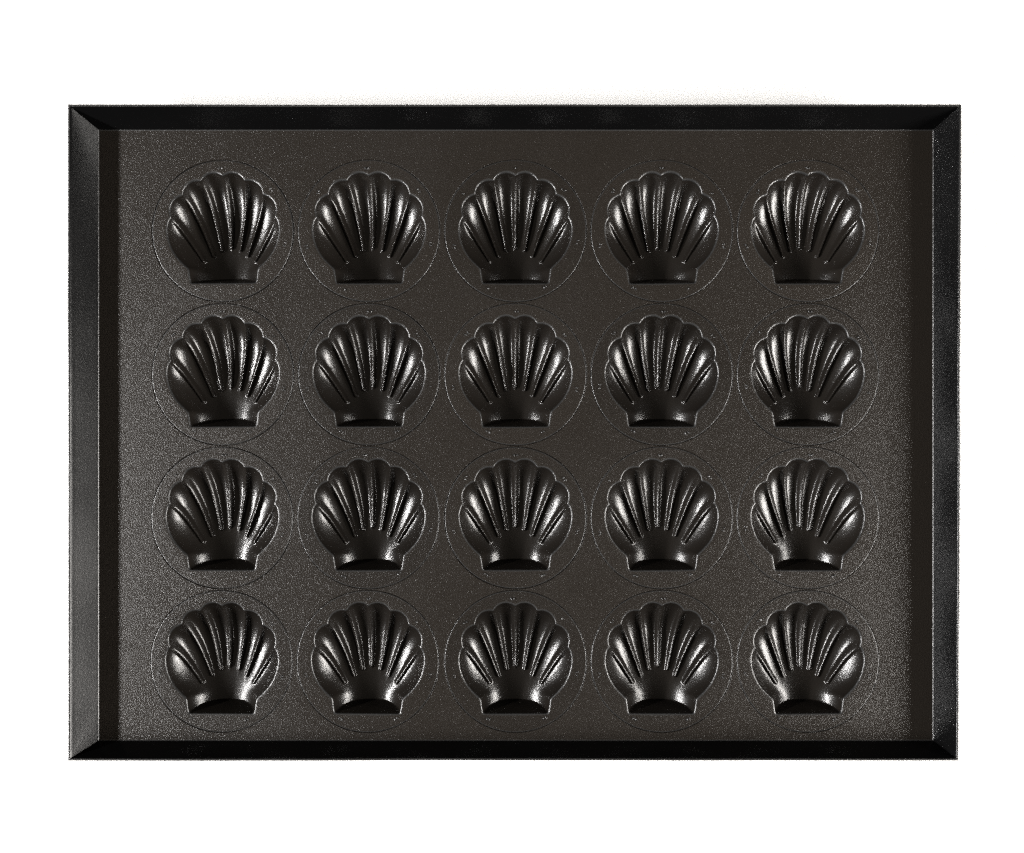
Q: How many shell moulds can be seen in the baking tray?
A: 20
